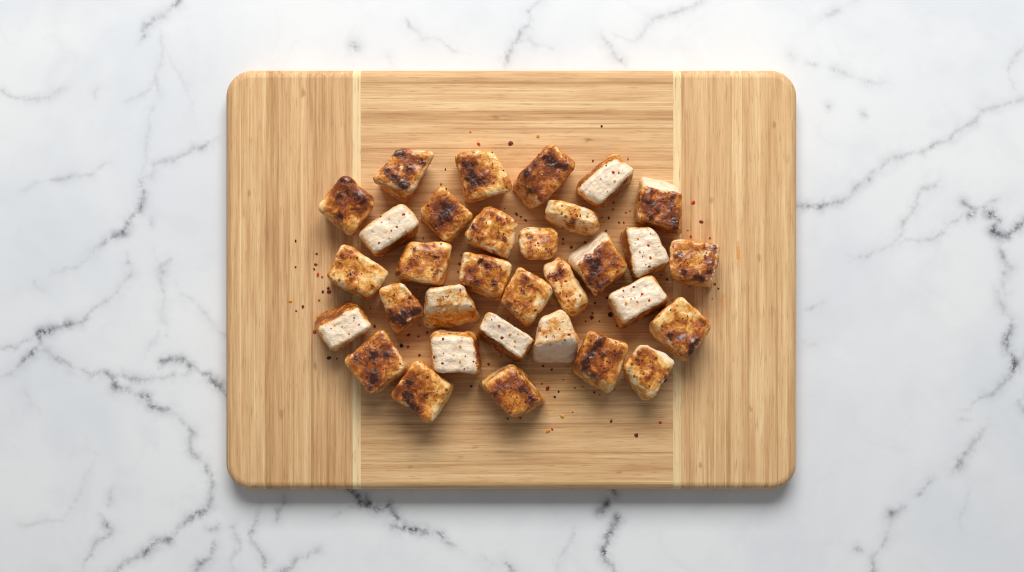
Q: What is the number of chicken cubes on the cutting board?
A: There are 32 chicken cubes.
